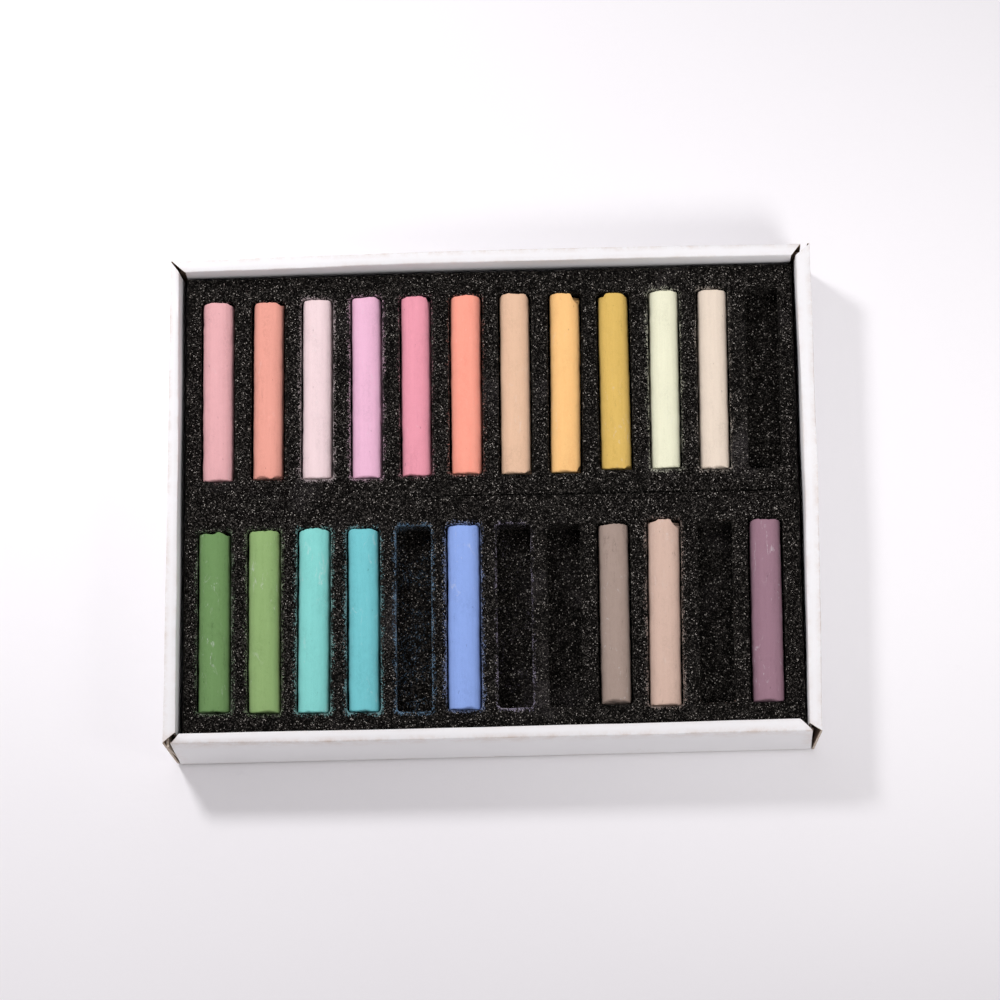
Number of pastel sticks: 19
